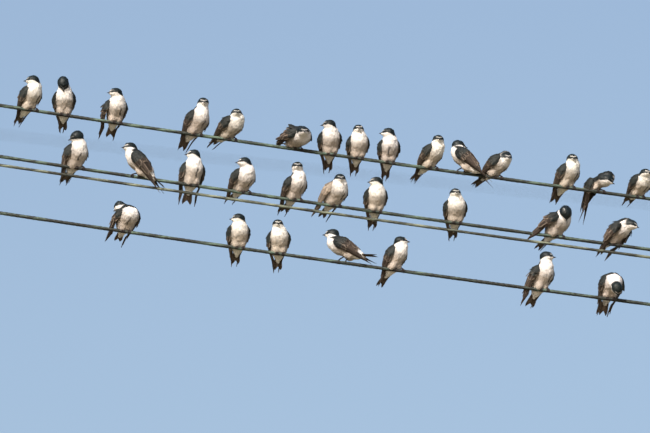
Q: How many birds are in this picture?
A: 32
